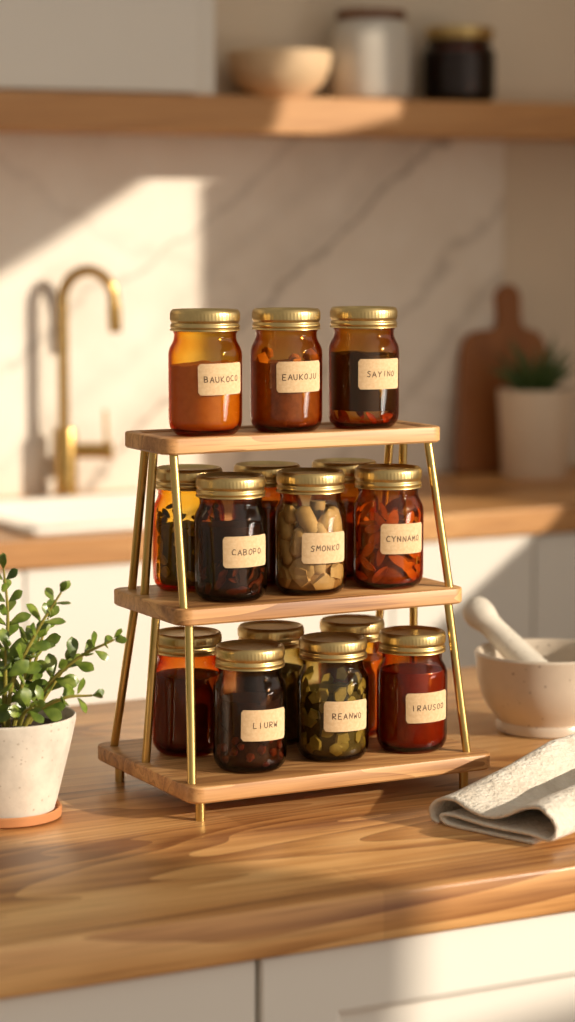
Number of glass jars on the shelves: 16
